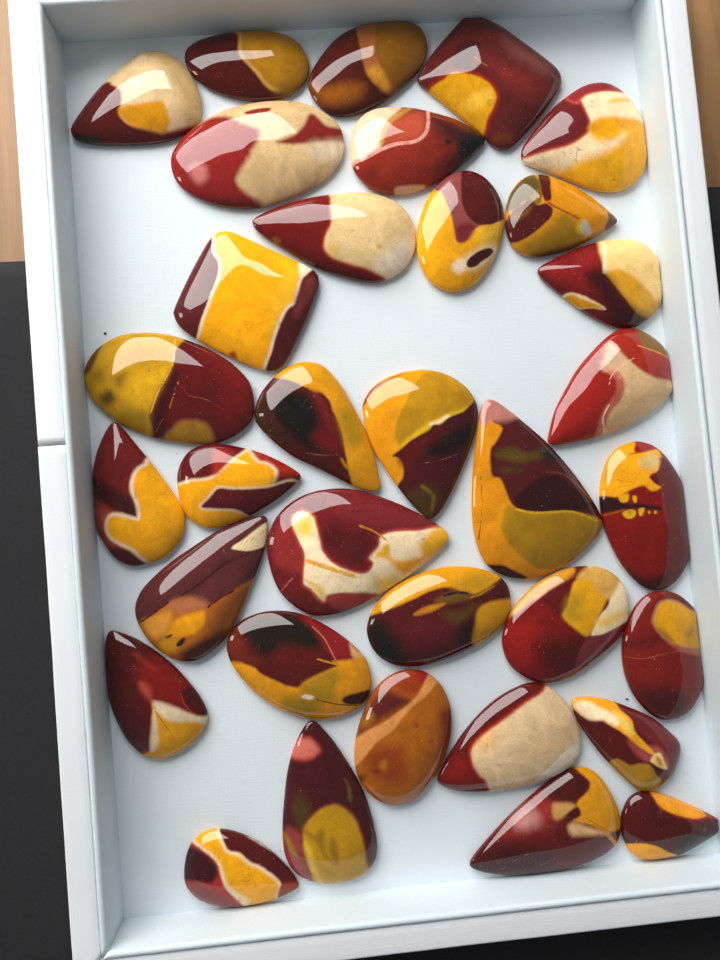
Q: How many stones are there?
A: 34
